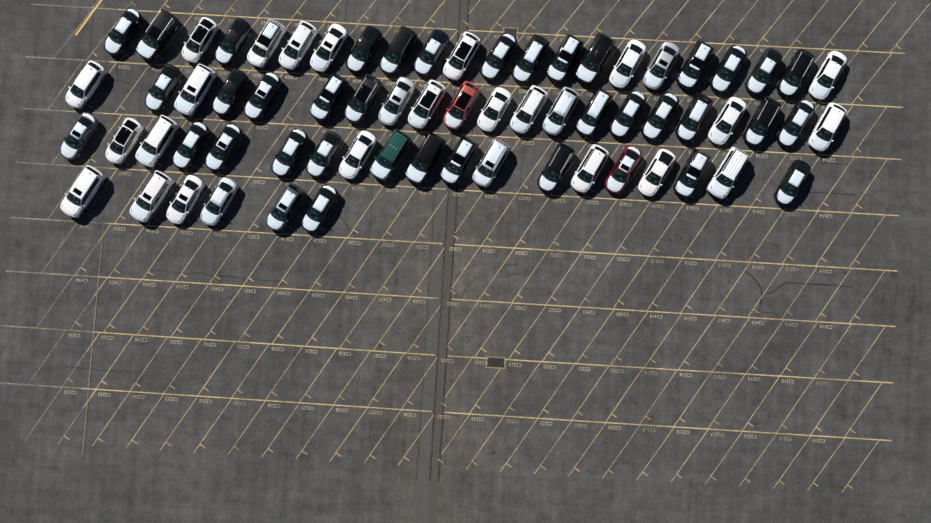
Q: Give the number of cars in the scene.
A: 68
